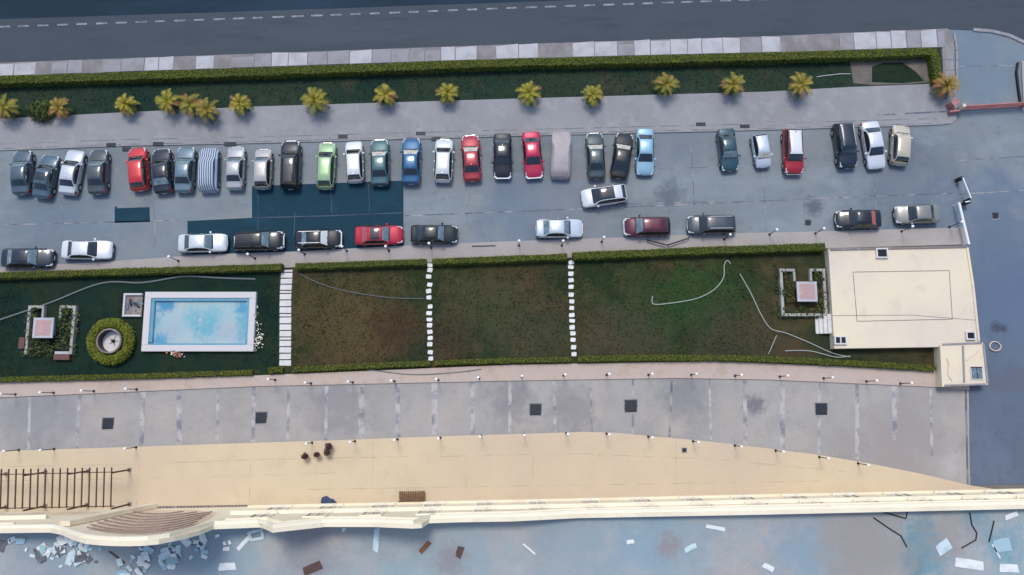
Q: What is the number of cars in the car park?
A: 42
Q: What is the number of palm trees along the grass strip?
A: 16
